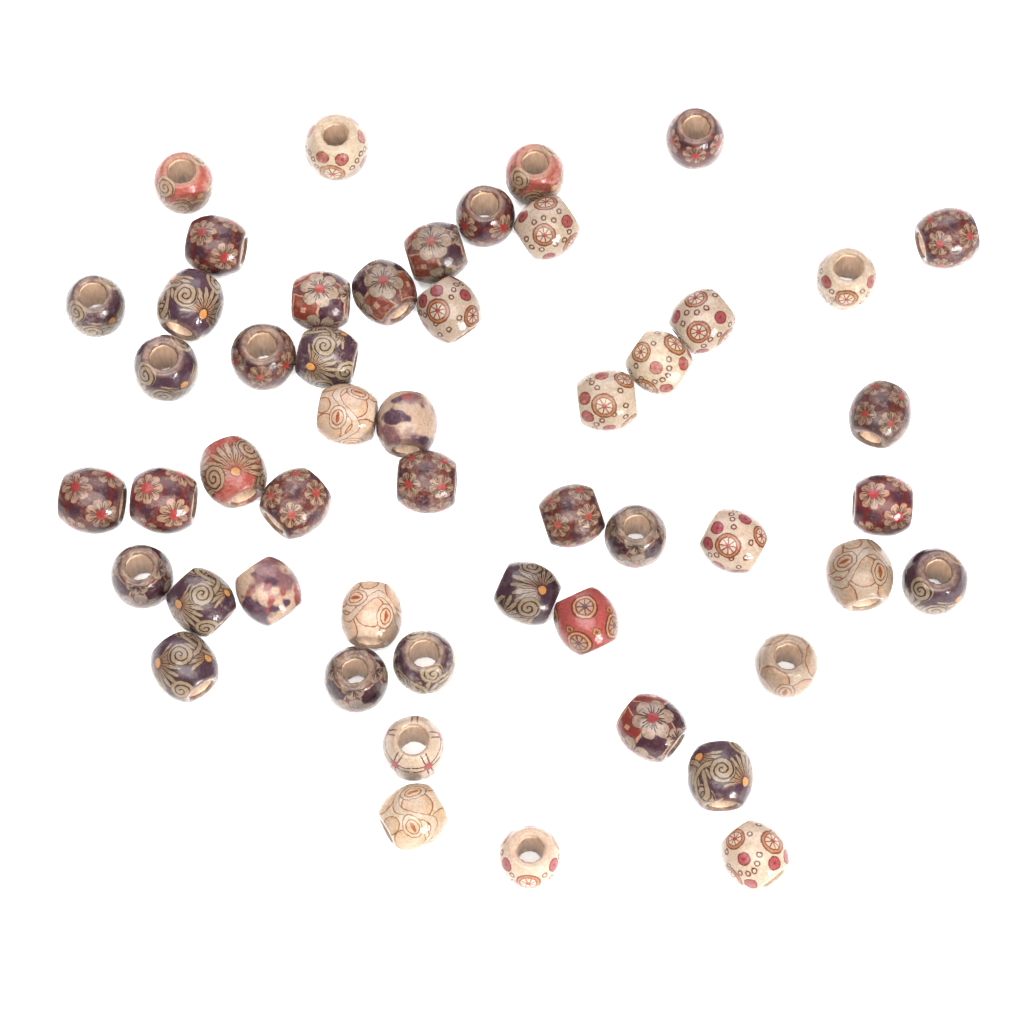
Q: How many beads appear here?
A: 51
